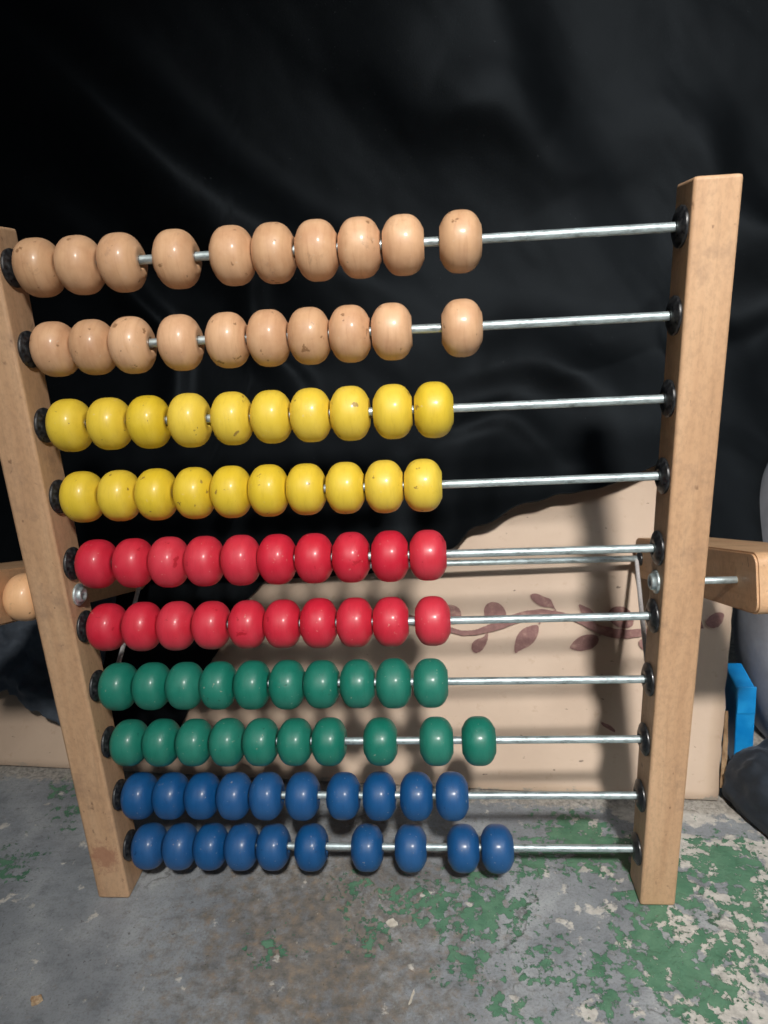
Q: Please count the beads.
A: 101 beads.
